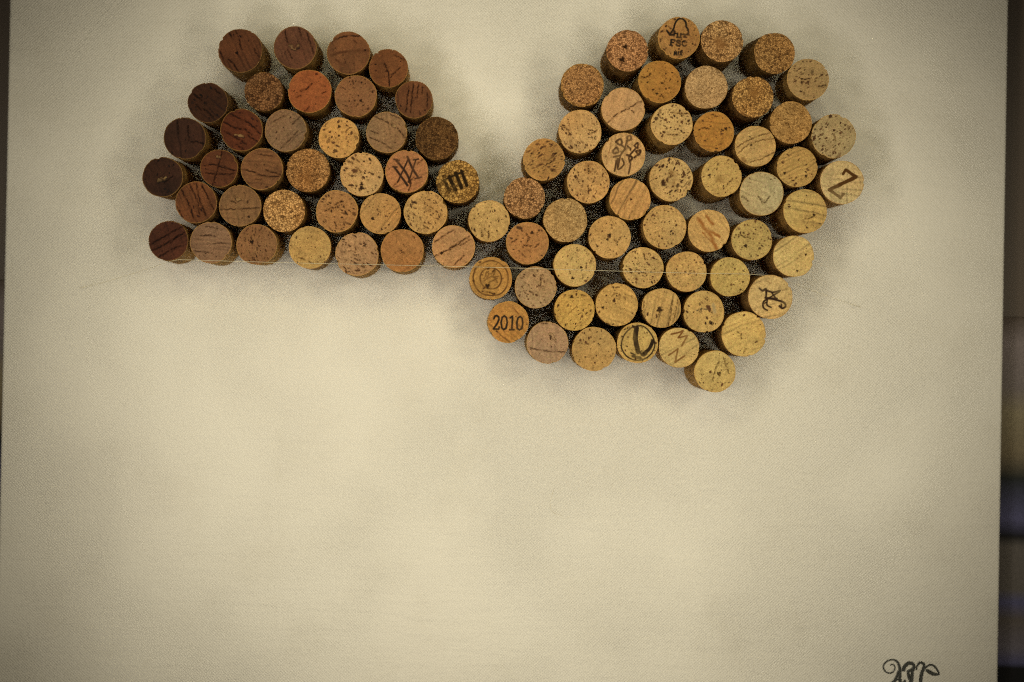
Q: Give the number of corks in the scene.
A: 88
